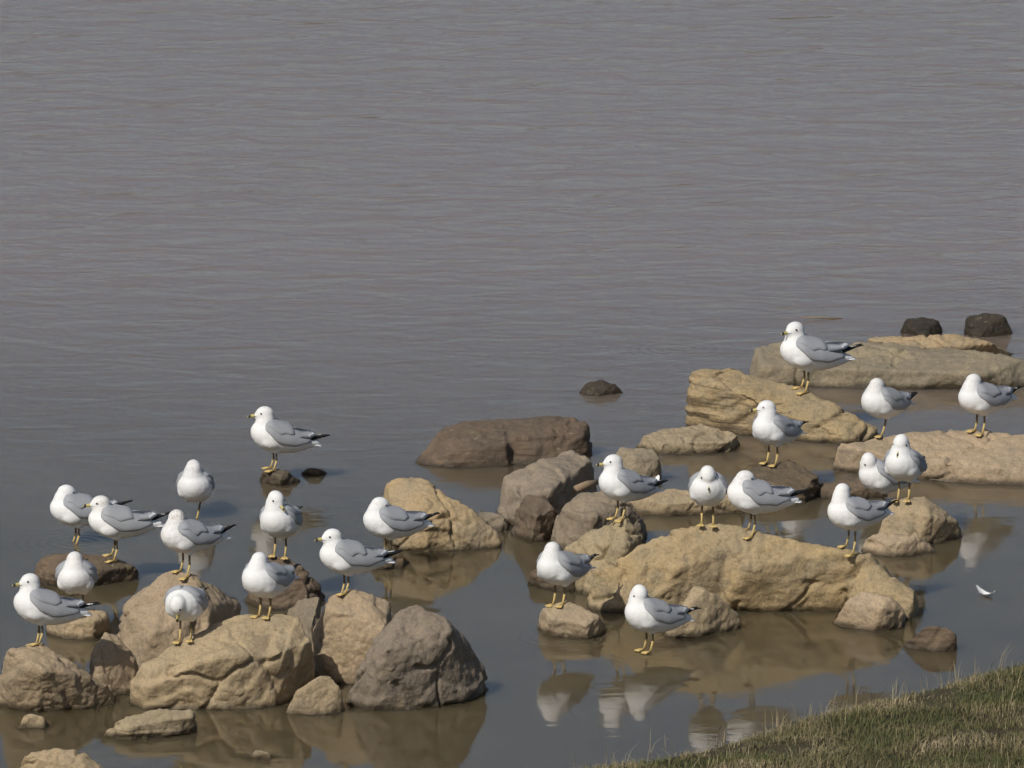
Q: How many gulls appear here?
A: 24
